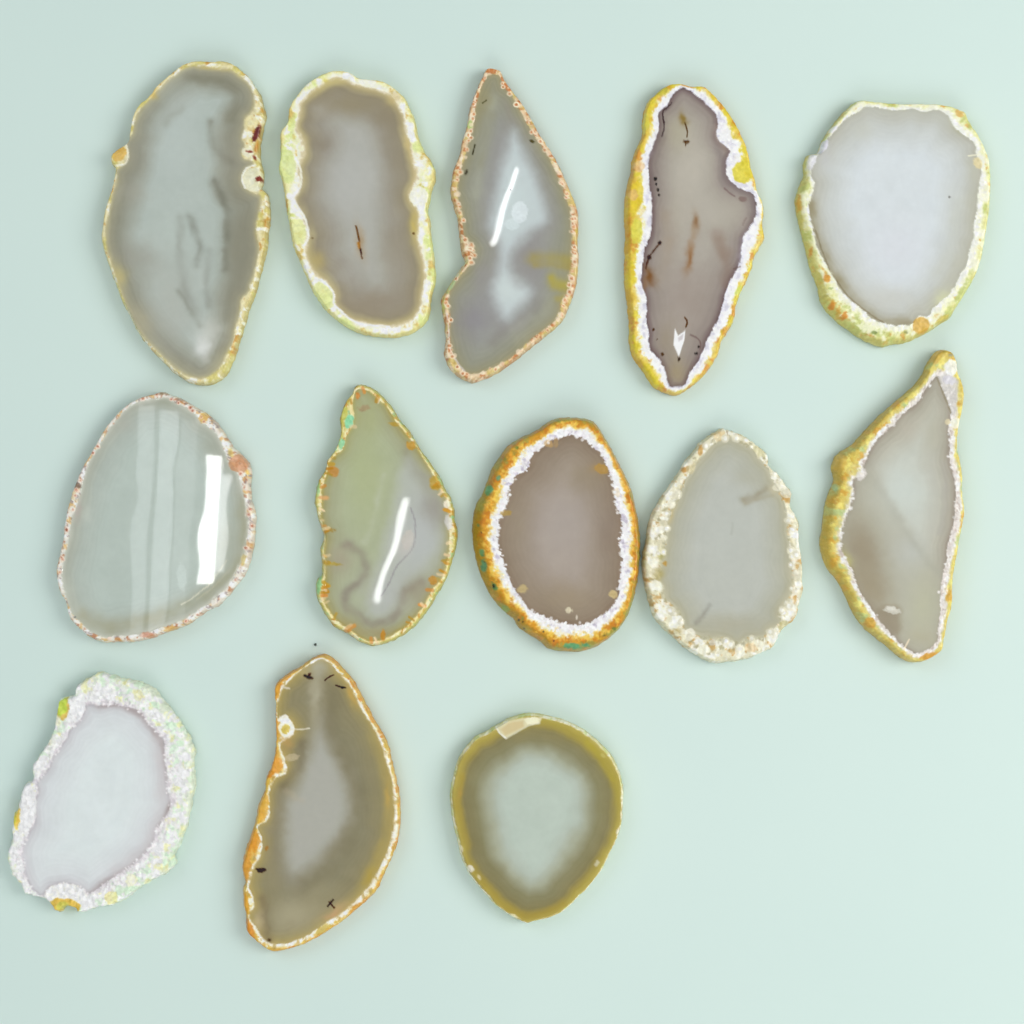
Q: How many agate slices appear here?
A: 13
